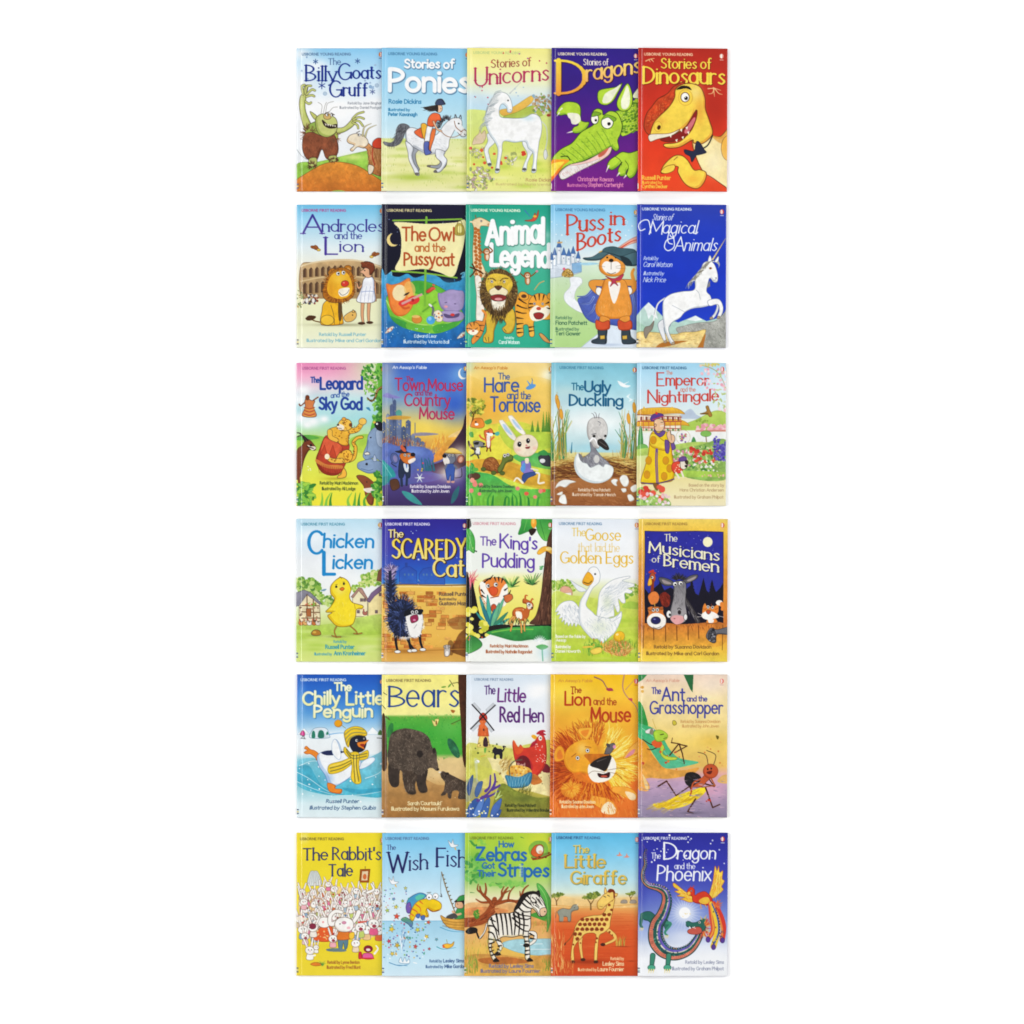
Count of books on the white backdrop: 30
